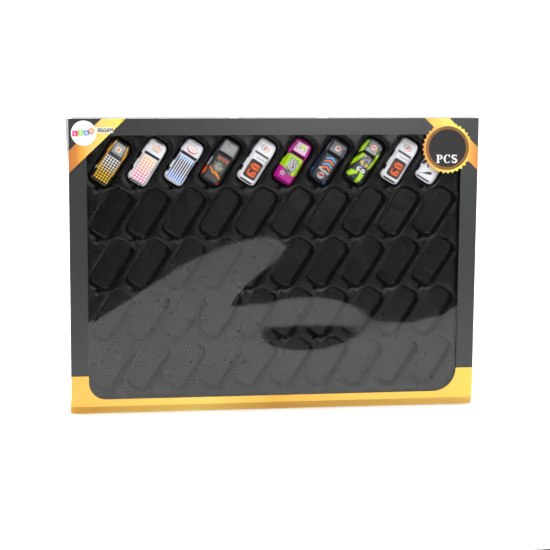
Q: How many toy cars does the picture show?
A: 10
